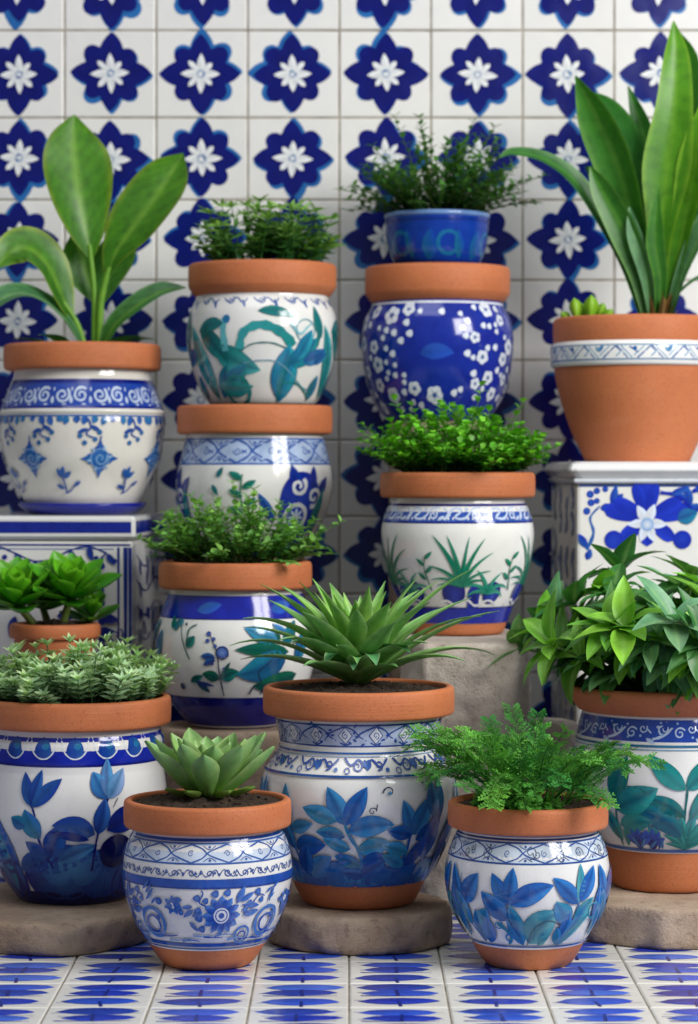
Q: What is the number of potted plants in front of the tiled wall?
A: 12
